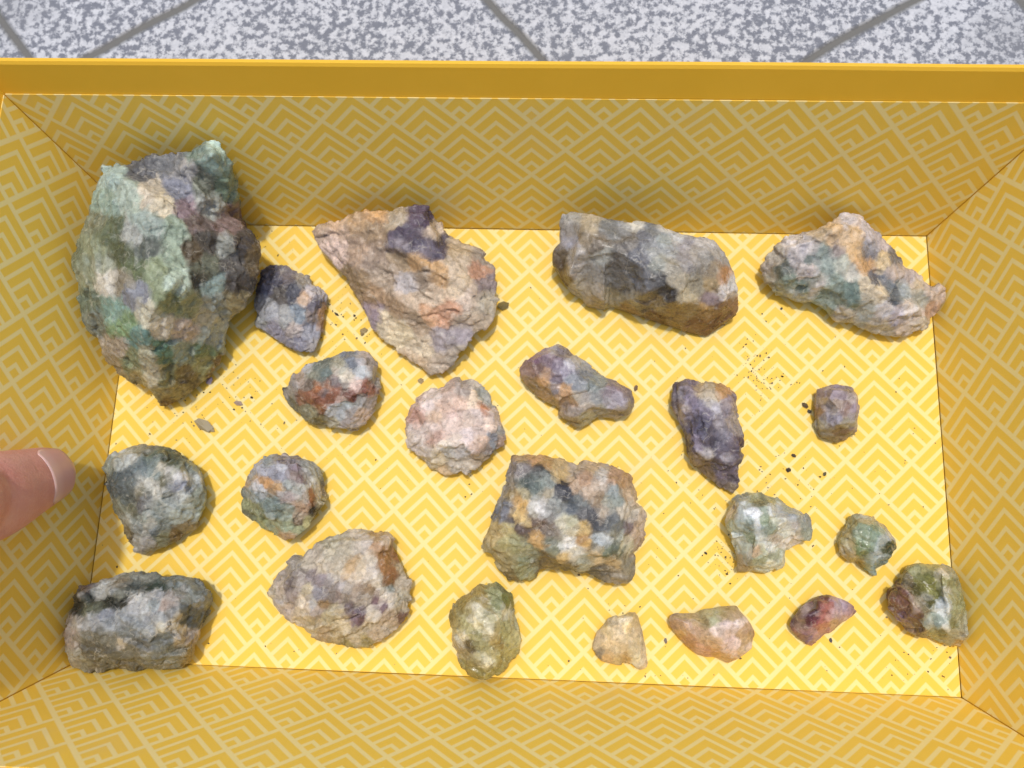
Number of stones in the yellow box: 22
